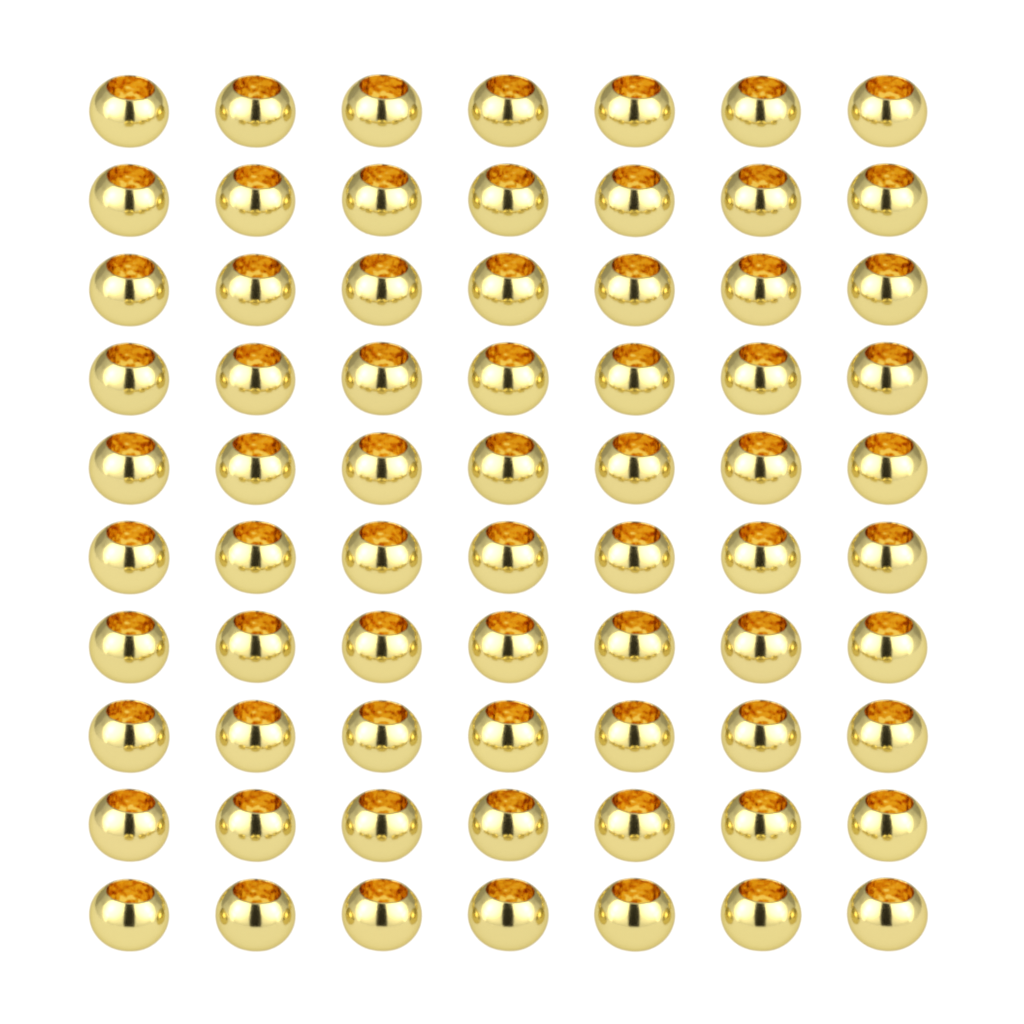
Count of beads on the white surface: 70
